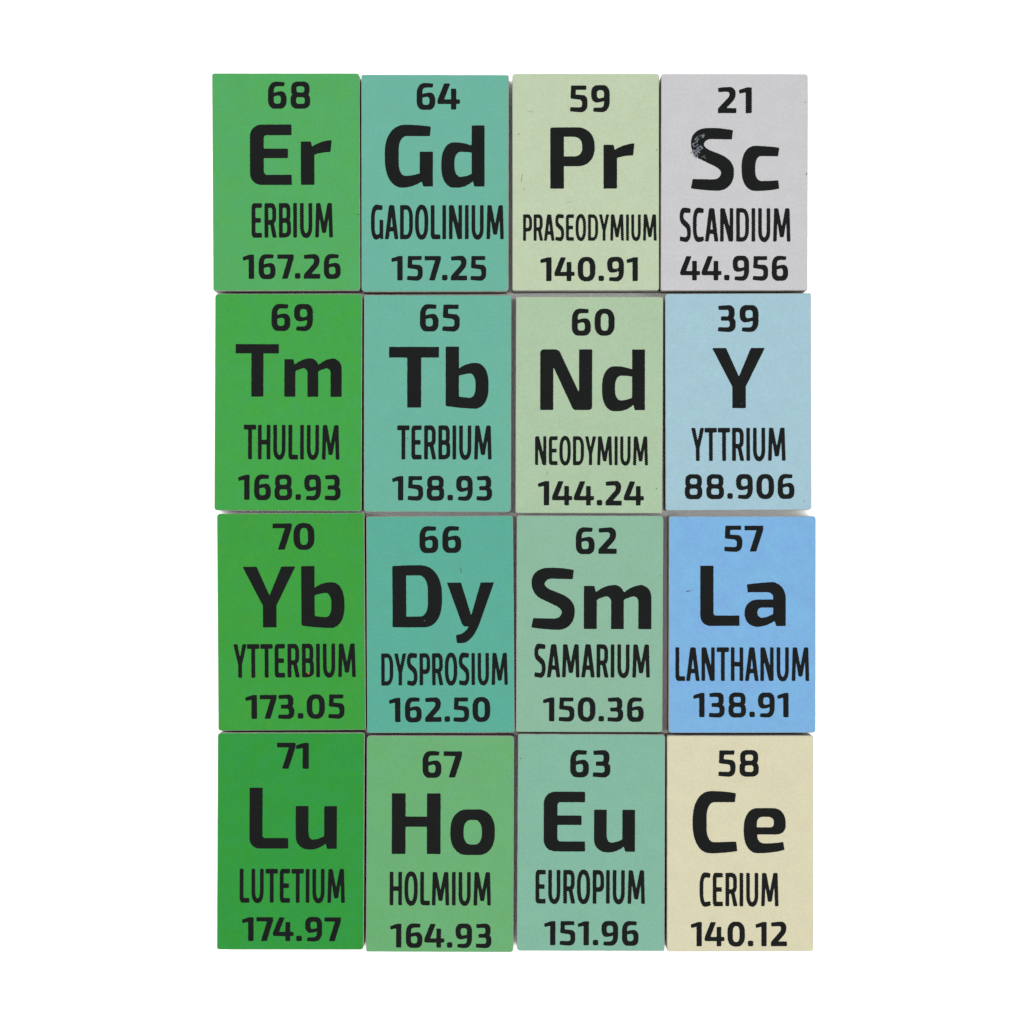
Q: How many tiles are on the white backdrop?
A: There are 16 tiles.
